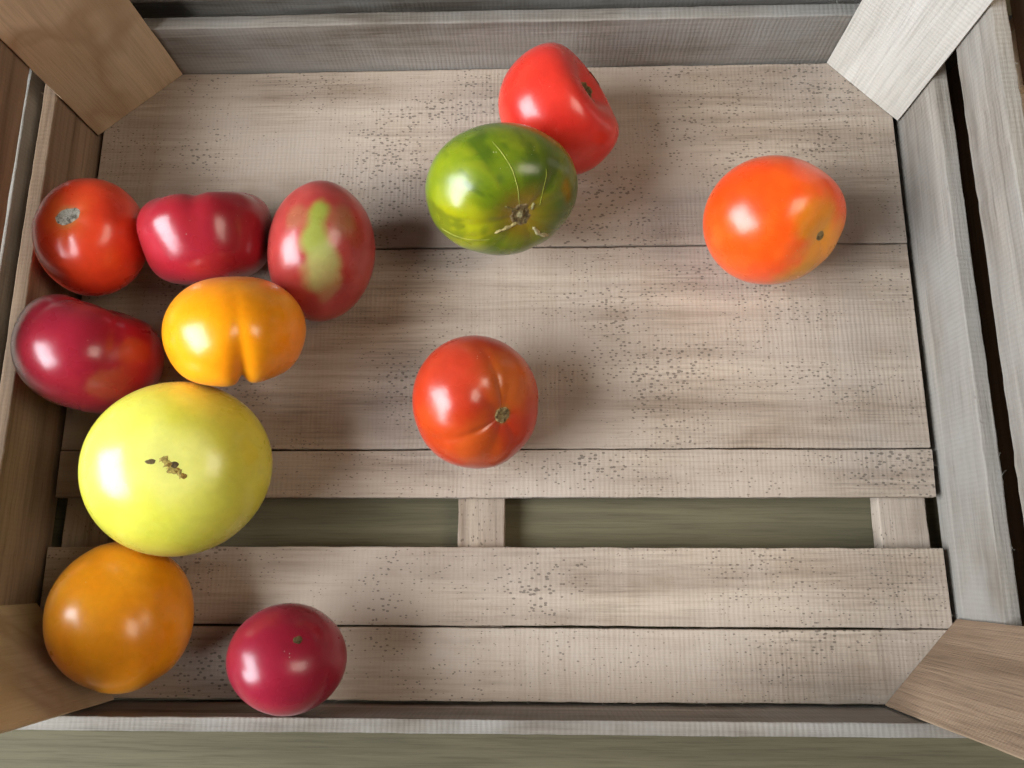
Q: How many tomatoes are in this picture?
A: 12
